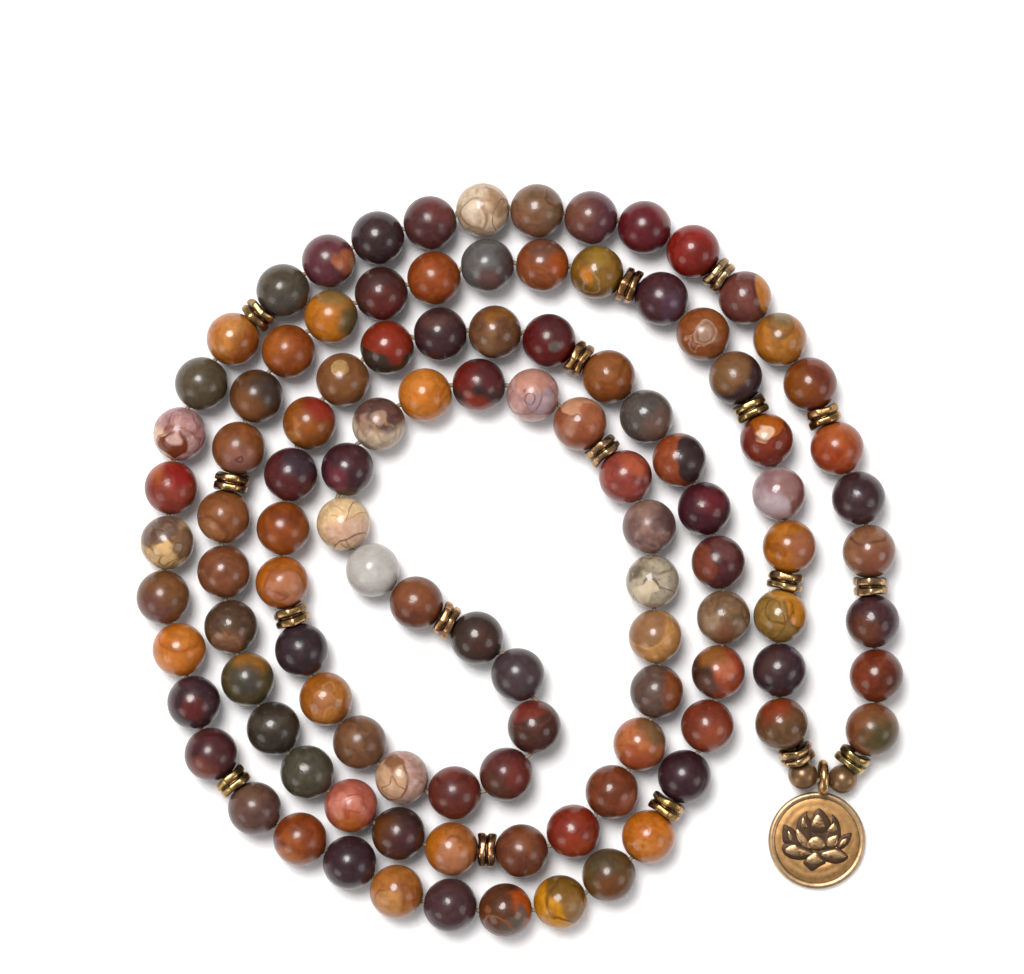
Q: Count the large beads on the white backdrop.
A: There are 108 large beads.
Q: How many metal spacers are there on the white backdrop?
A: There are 17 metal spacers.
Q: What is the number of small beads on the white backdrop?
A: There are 2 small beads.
